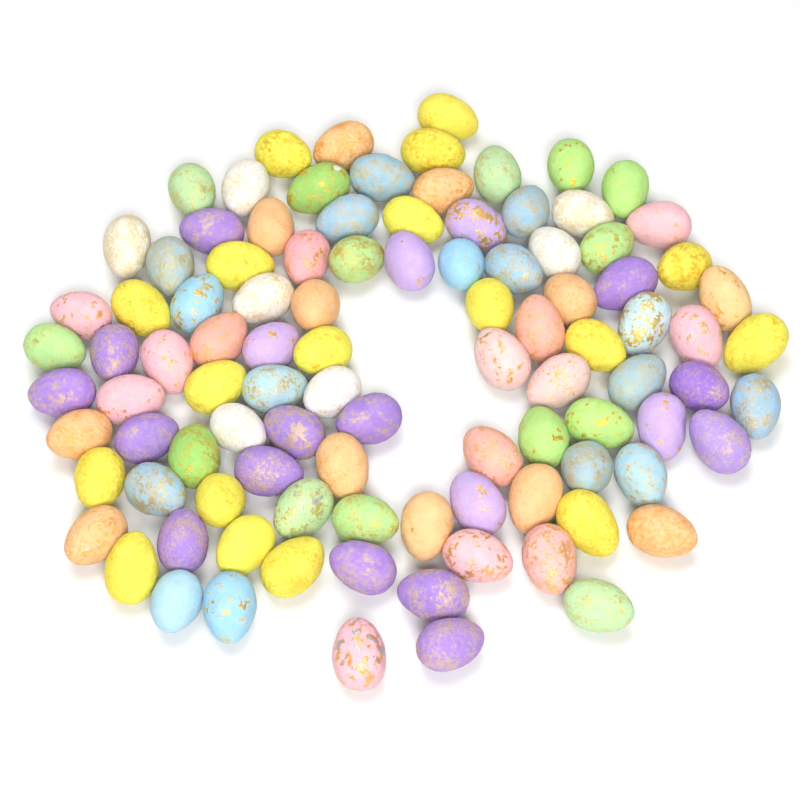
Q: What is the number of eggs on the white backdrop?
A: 100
